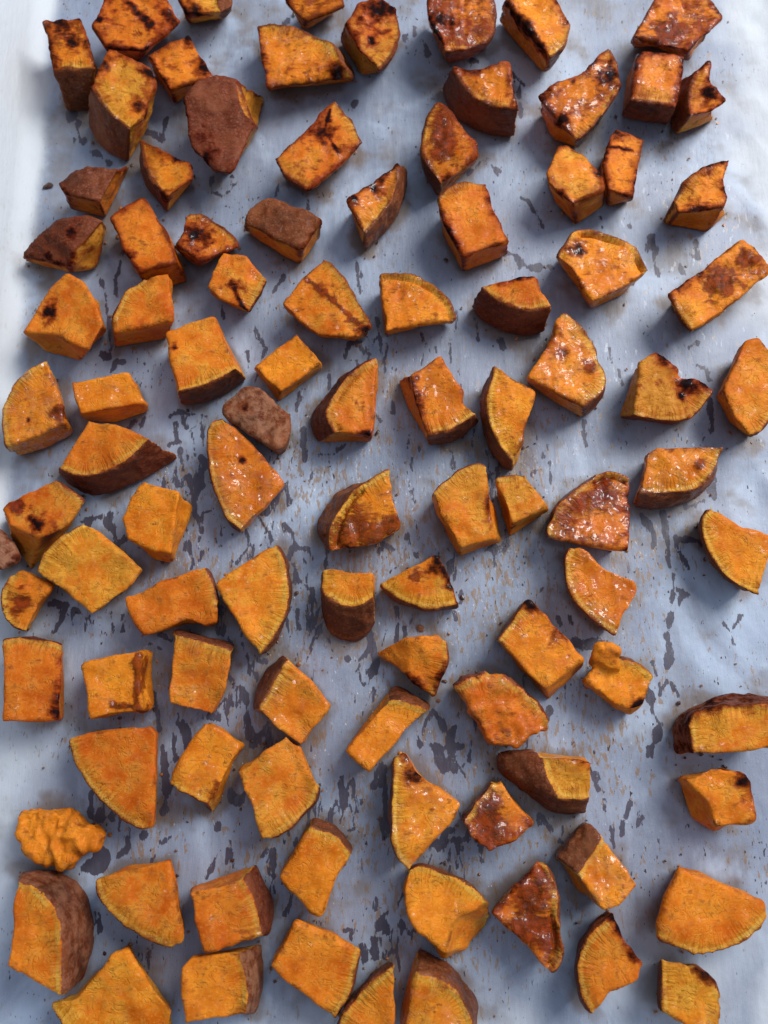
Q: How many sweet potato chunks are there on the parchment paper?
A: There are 99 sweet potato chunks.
